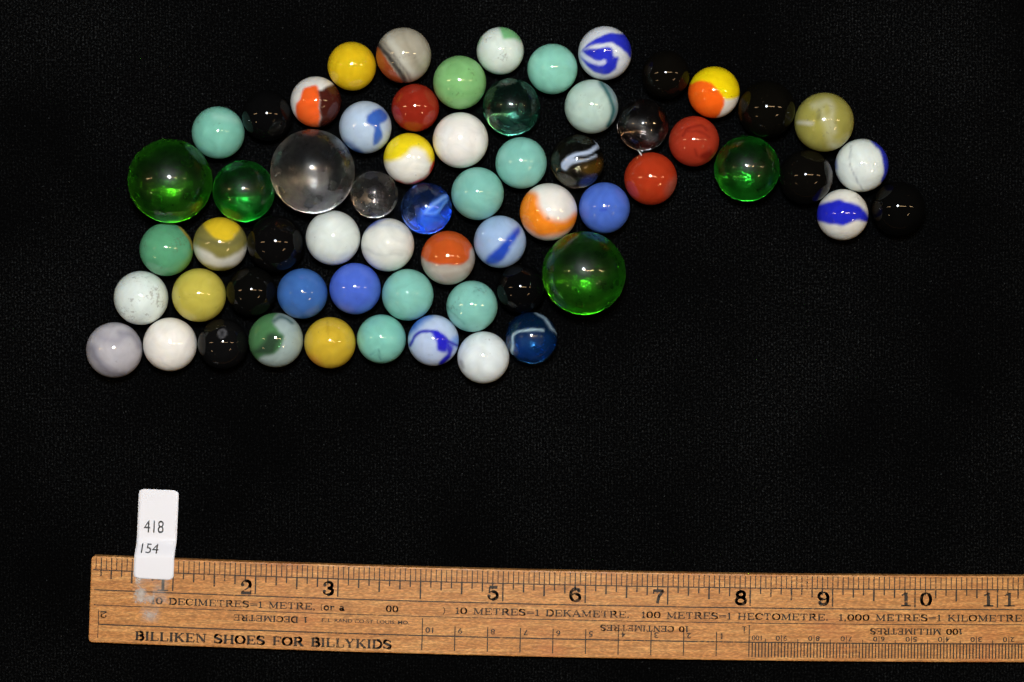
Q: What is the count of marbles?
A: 62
